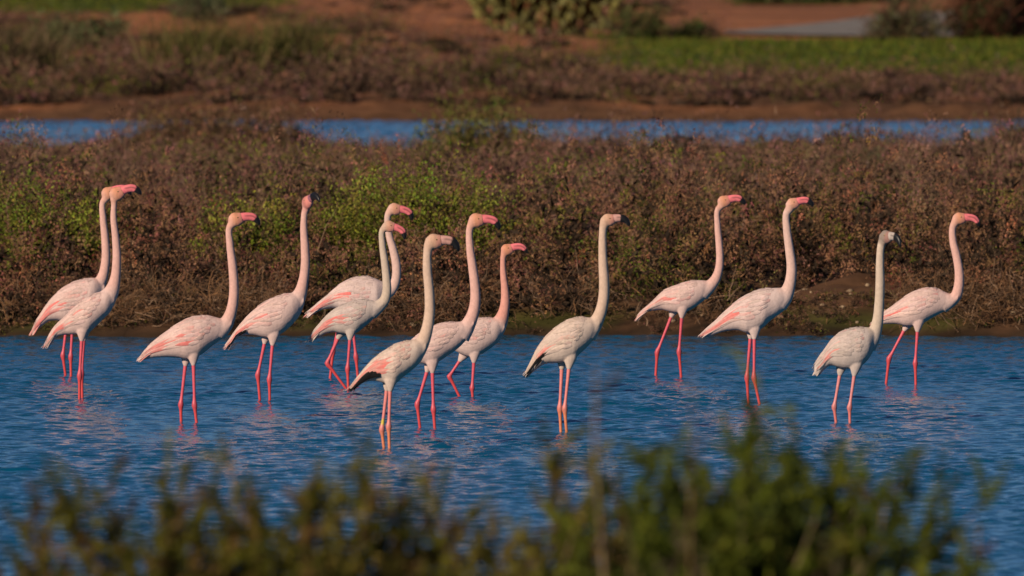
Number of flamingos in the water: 14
